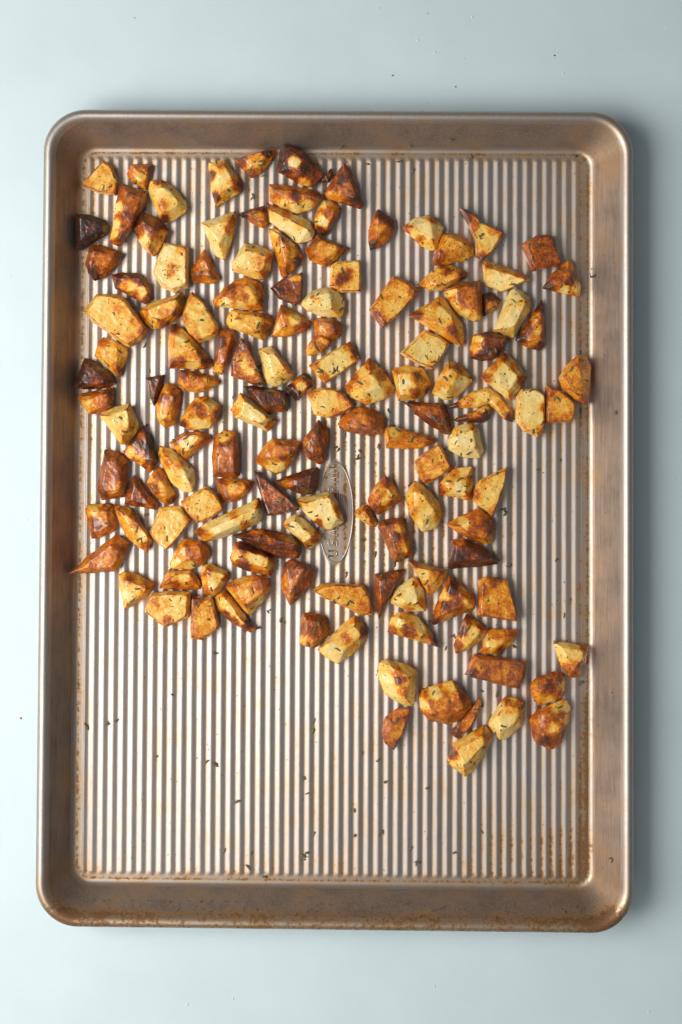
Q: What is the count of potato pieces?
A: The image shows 140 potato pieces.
